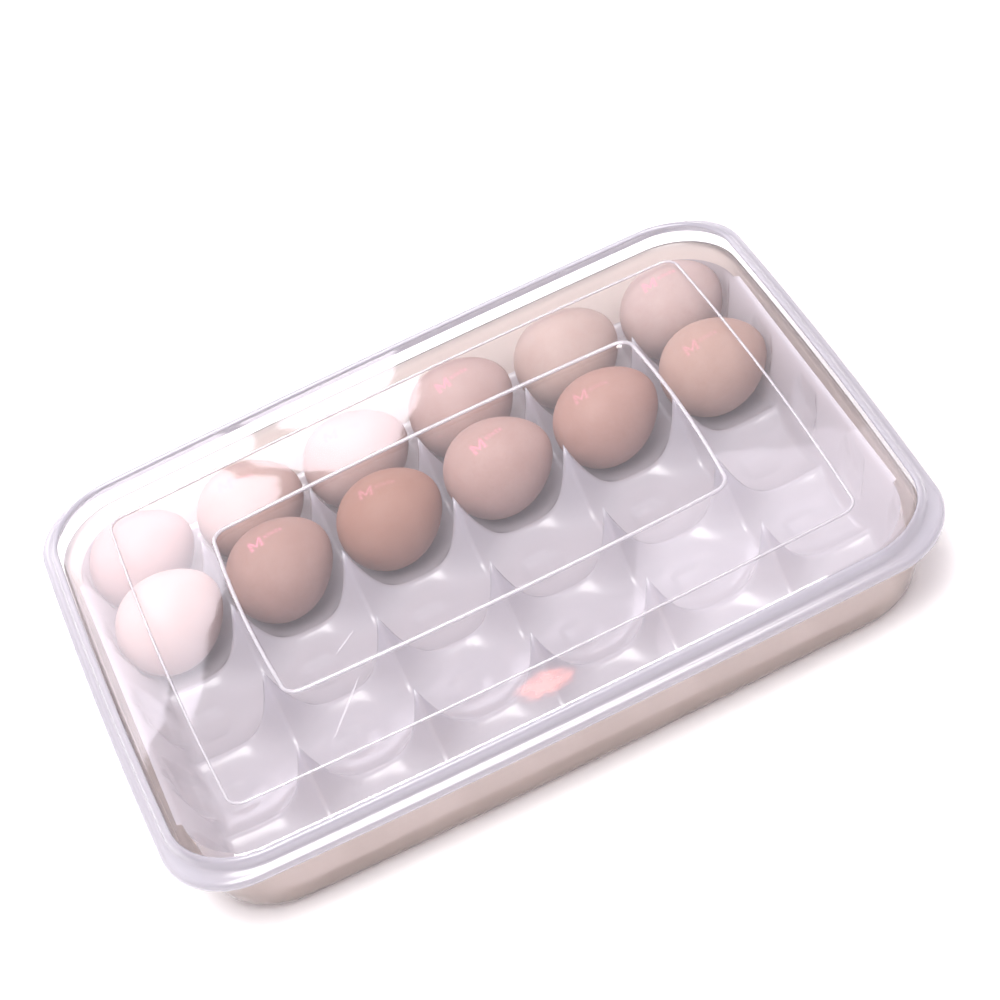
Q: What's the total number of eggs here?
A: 12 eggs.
